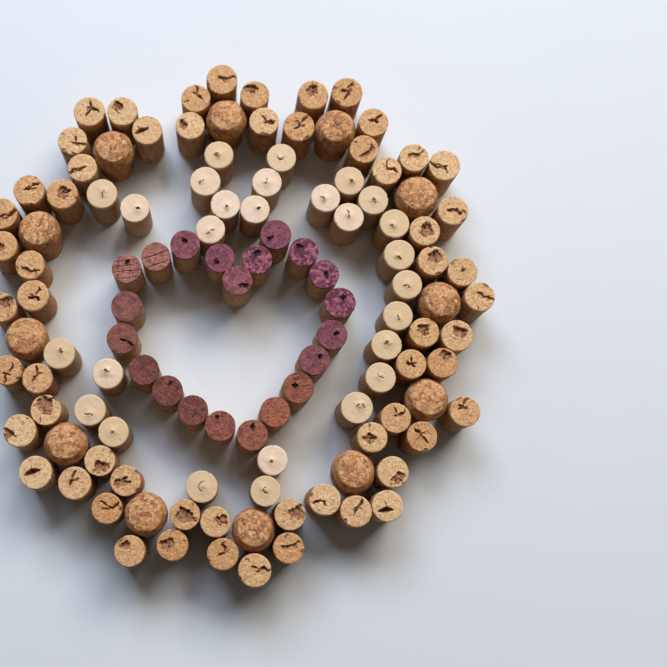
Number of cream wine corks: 27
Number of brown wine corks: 59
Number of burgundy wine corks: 21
